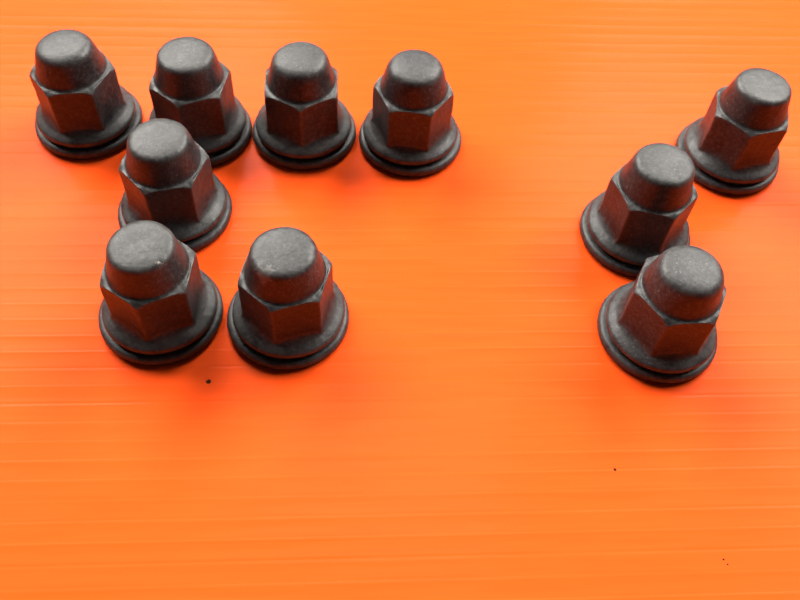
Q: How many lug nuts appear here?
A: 10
